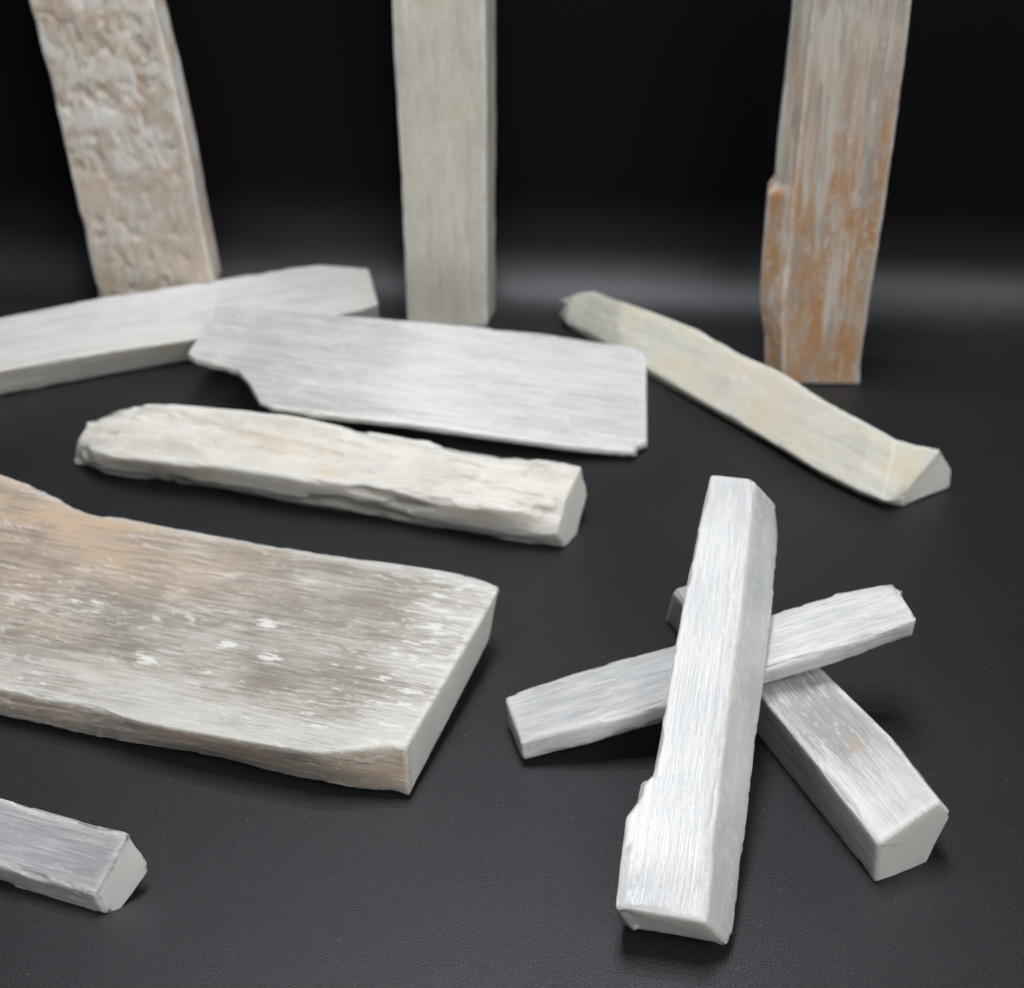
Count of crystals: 12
